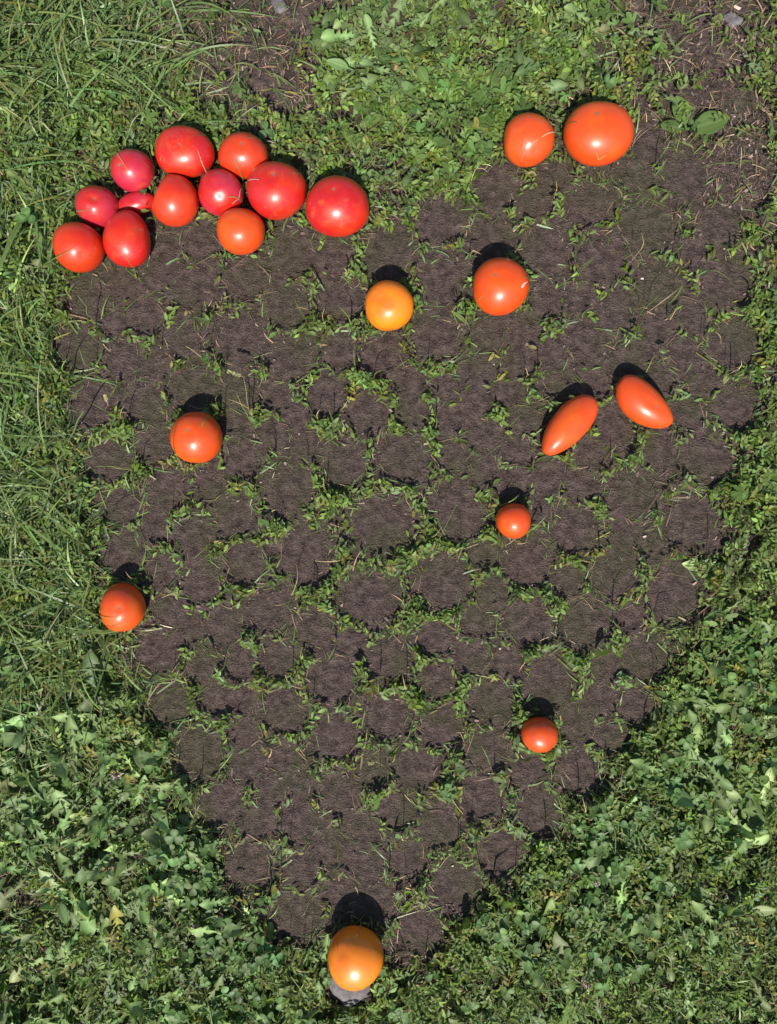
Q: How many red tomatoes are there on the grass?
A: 11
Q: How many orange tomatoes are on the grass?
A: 12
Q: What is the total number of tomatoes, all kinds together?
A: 23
